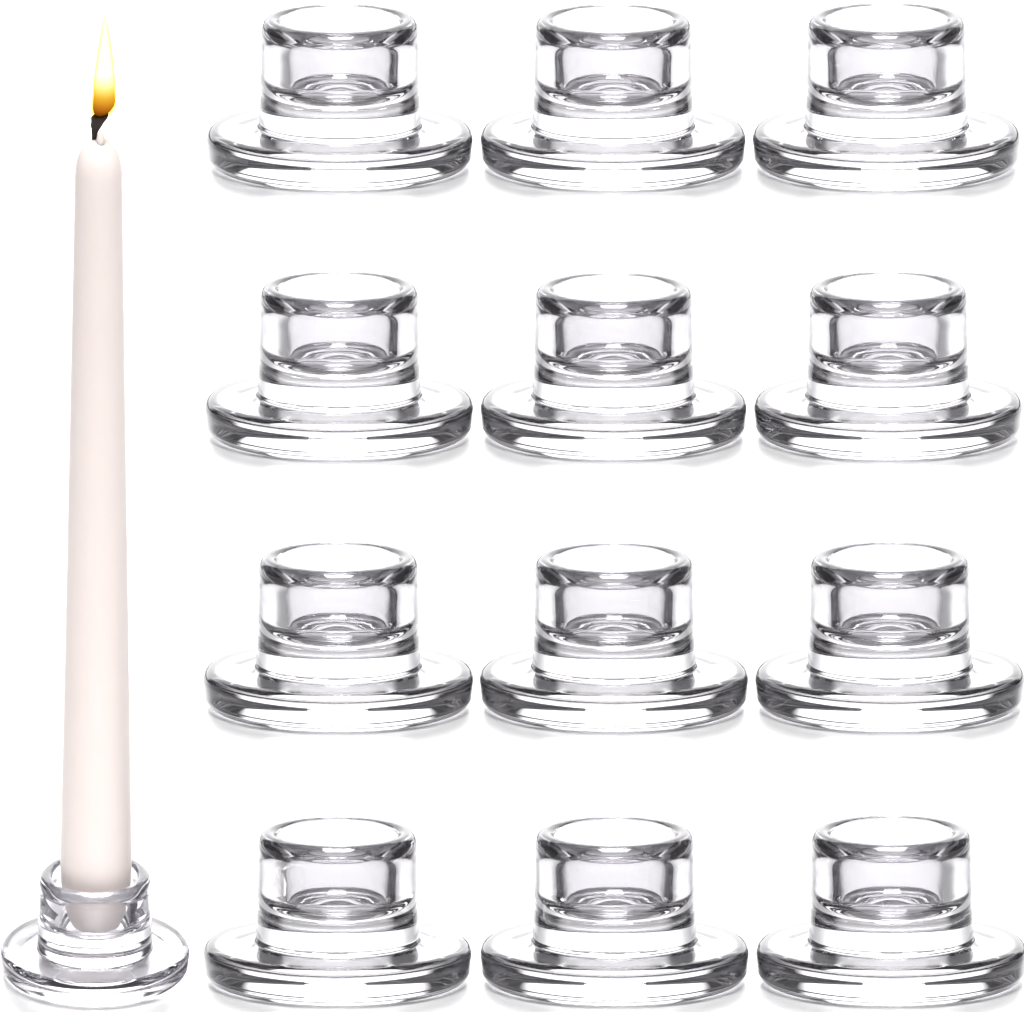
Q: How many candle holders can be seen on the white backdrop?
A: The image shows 13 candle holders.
